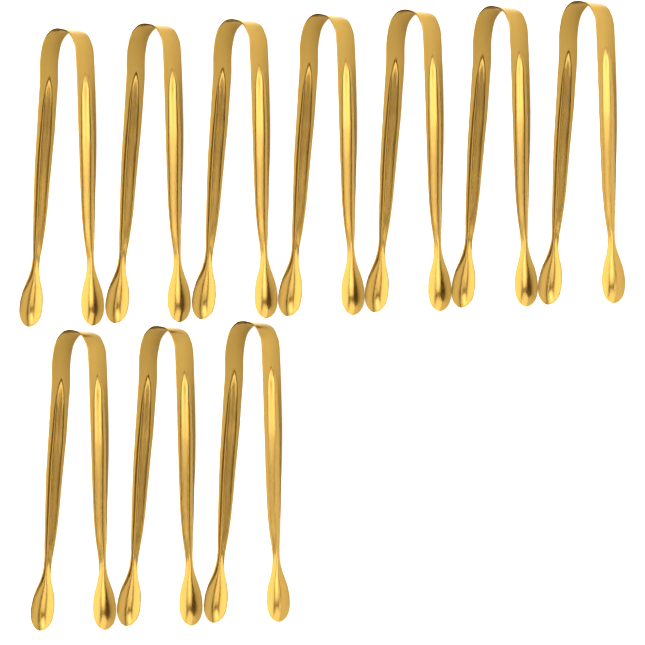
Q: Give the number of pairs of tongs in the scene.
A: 10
